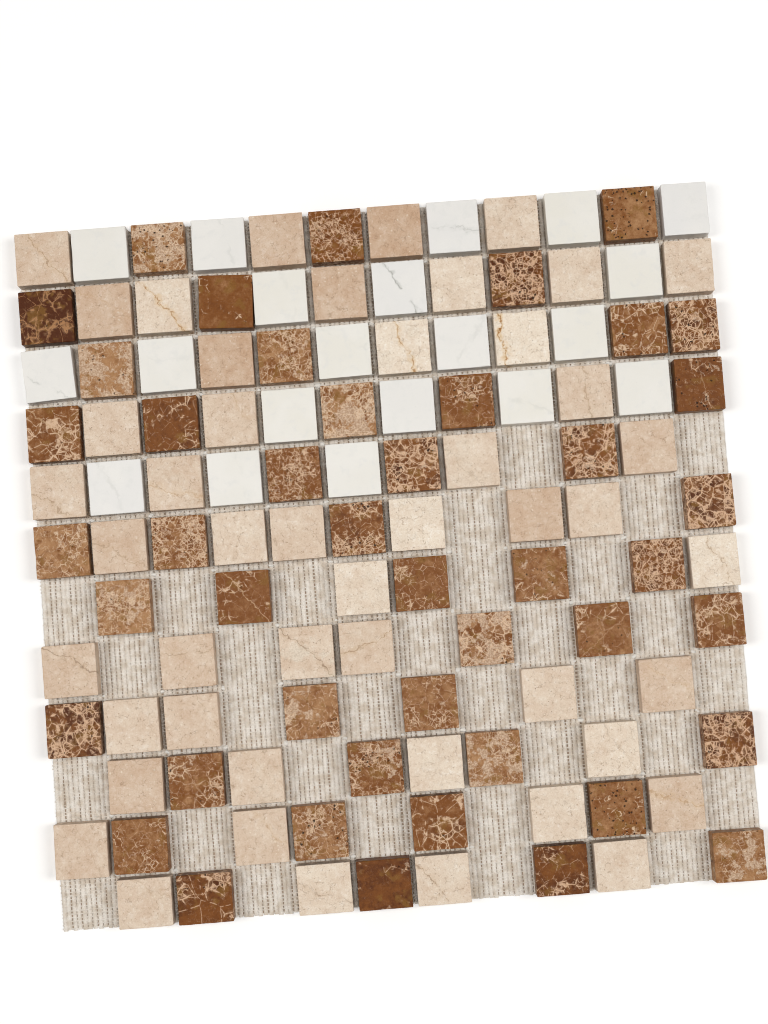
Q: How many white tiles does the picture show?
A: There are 20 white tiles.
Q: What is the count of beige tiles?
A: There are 48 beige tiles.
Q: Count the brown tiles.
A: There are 45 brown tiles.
